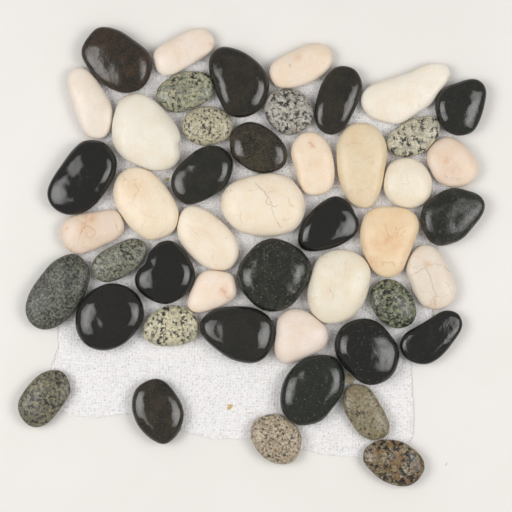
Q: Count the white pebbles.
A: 18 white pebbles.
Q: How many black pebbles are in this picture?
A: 17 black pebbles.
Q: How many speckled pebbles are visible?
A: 12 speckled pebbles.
